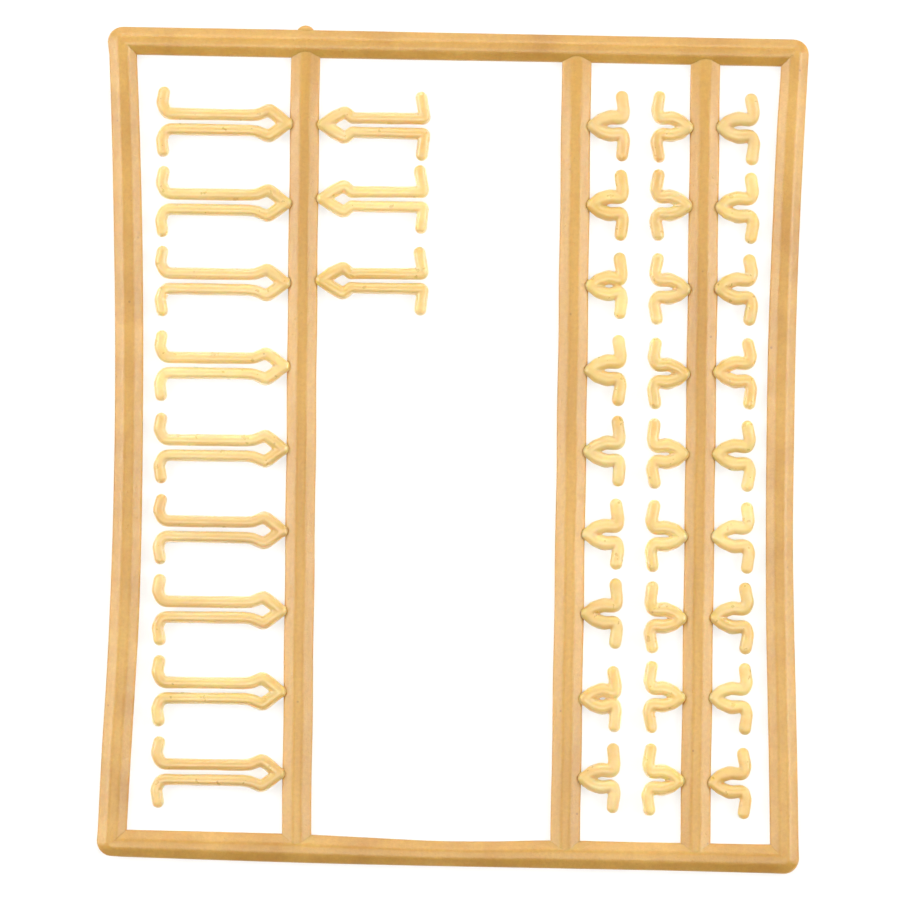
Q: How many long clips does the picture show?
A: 12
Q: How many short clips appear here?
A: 27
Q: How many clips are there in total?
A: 39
